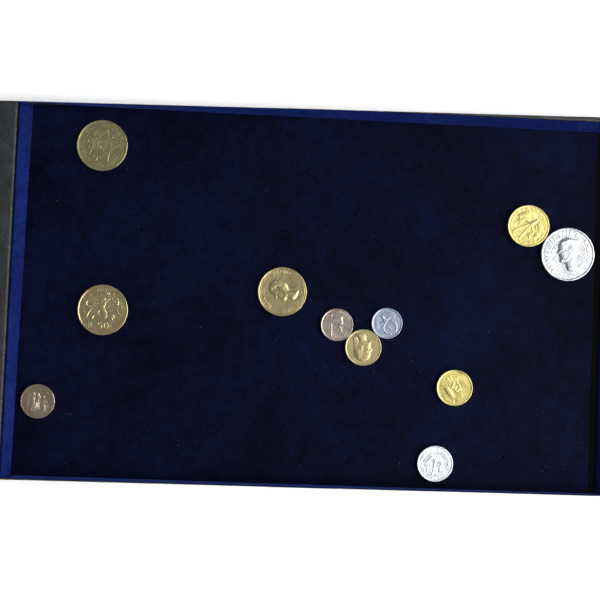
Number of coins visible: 11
